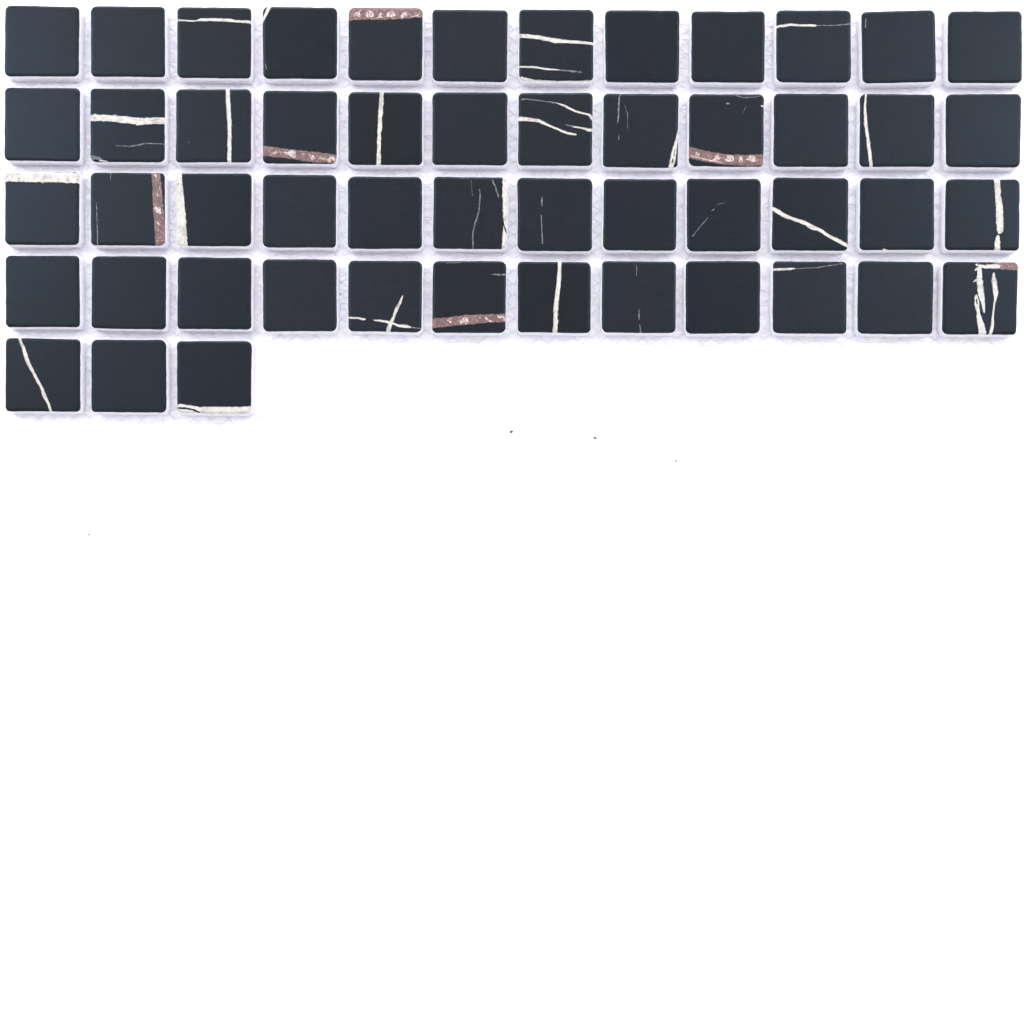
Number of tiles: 51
